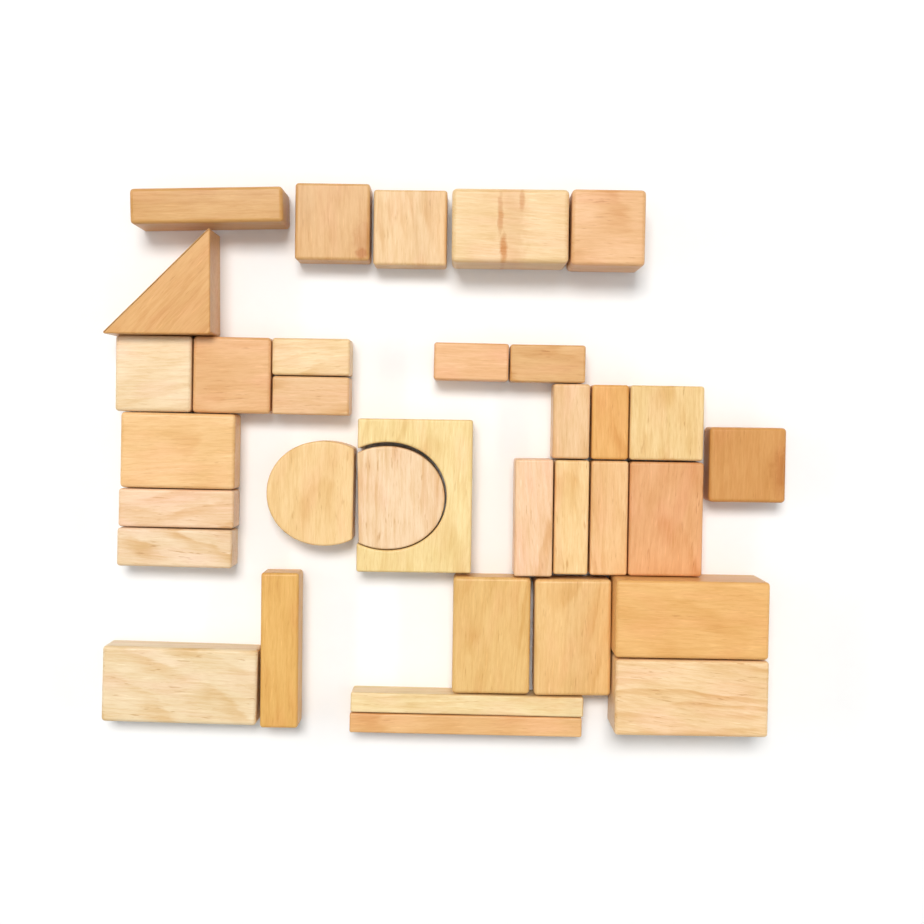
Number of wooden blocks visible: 34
